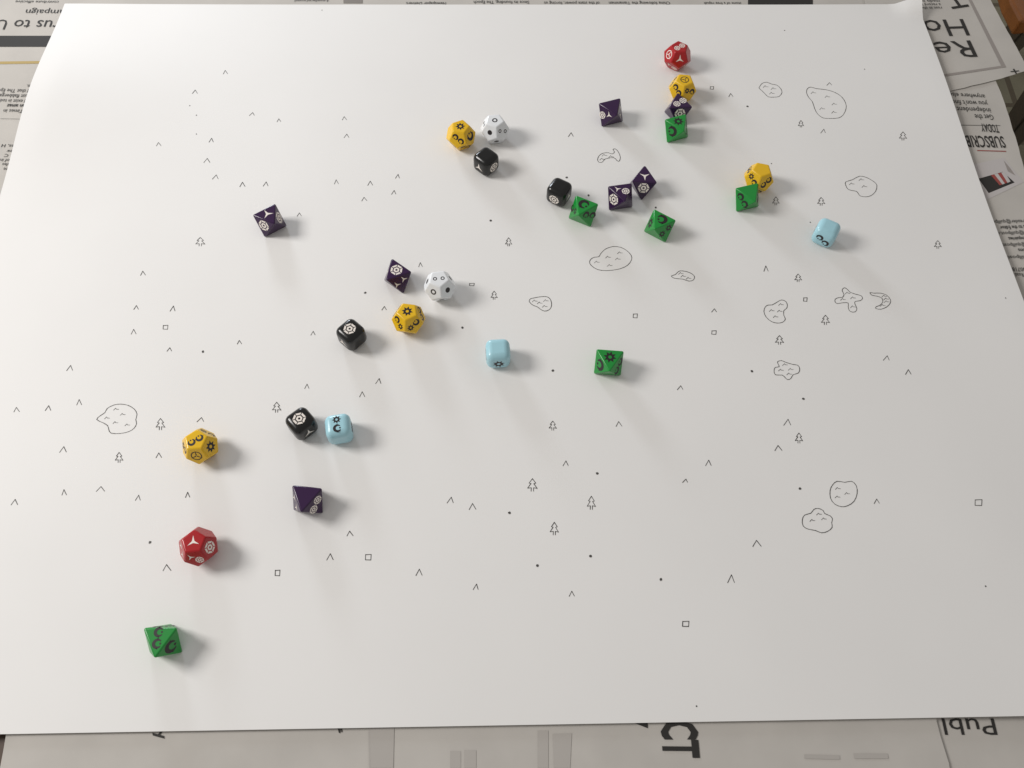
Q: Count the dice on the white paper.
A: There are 29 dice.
